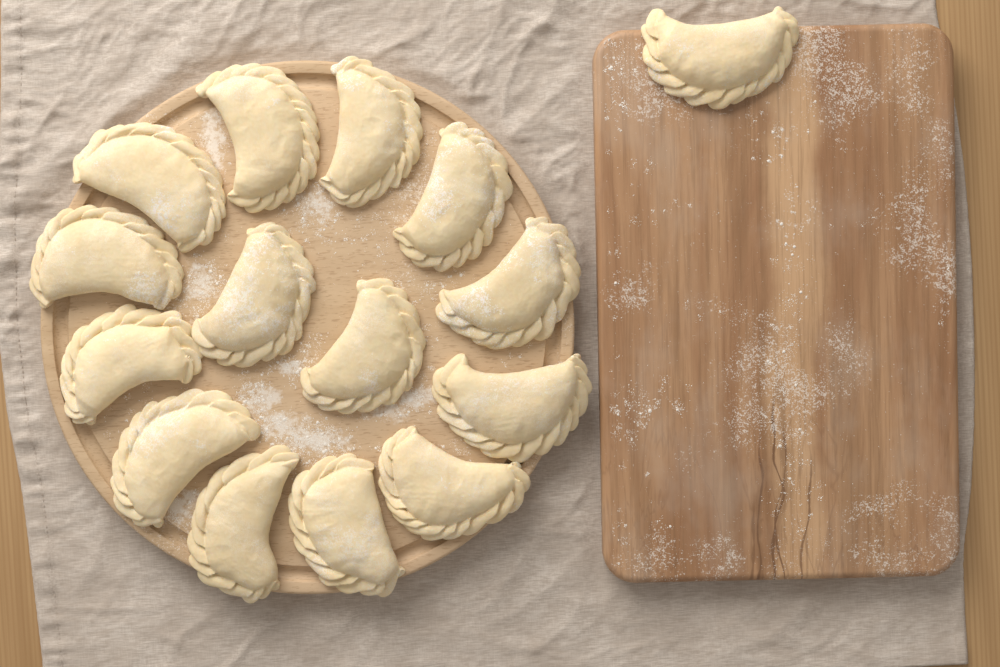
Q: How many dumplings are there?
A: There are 15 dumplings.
